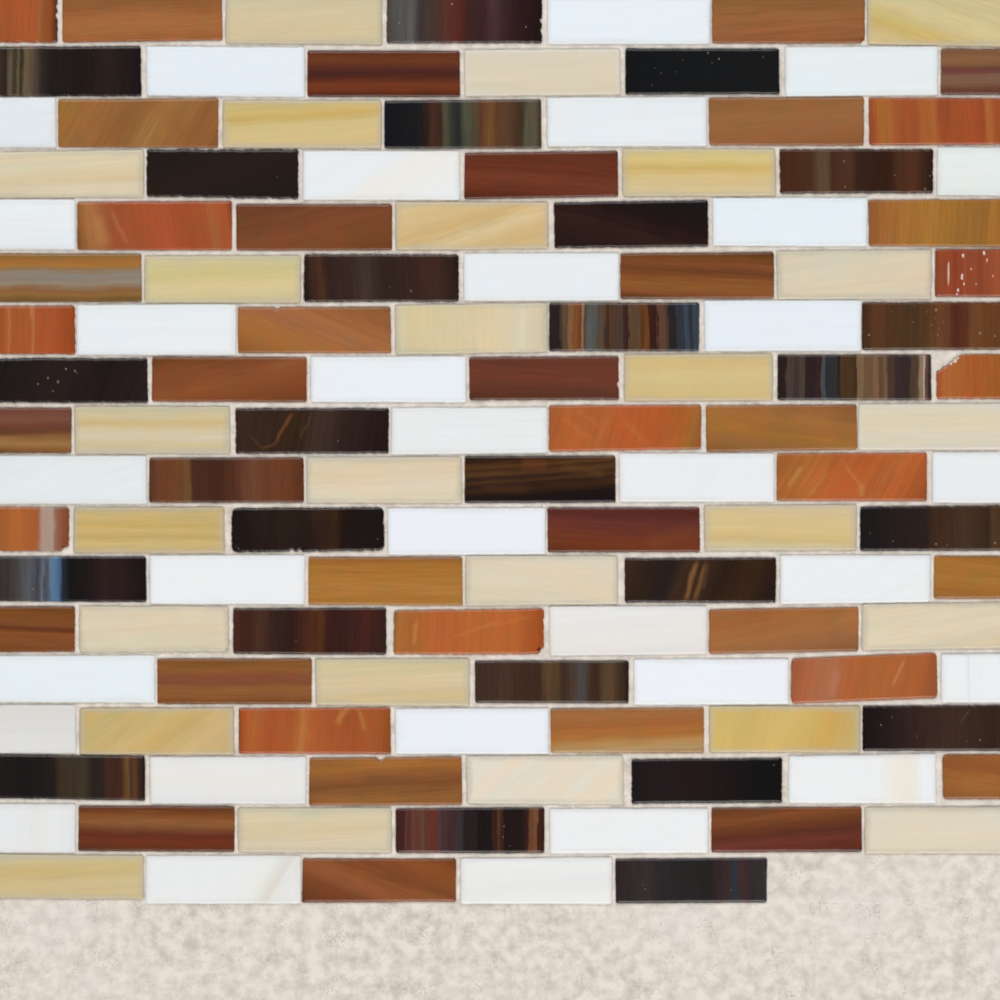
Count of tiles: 124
